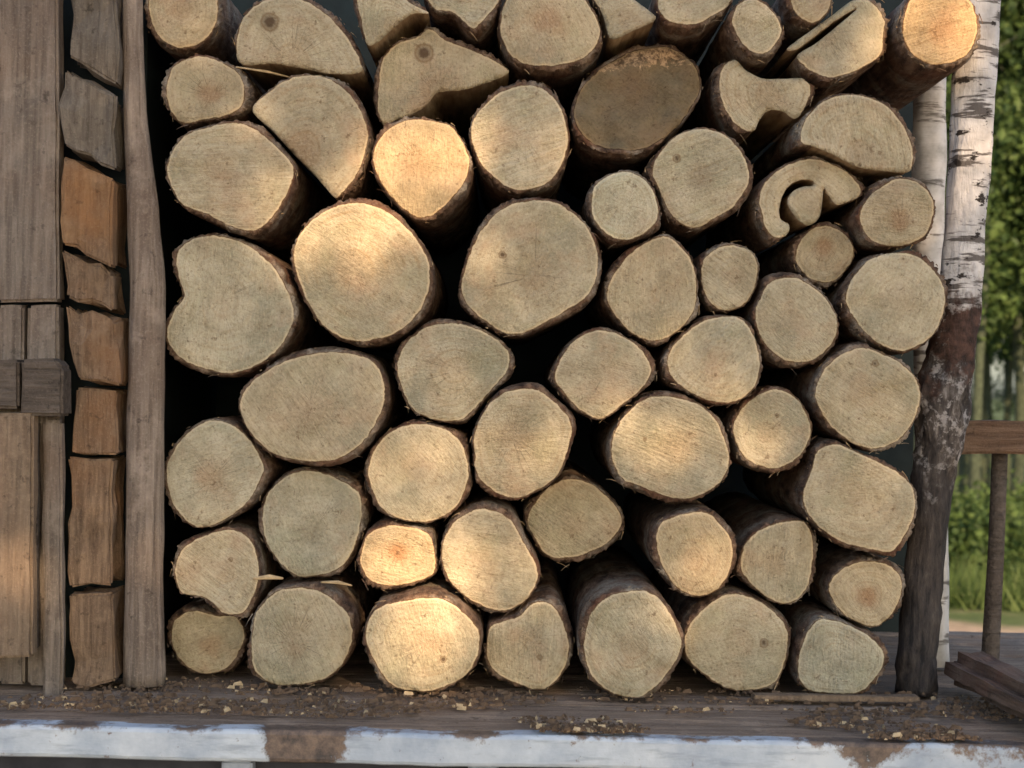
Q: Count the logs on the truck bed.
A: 58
